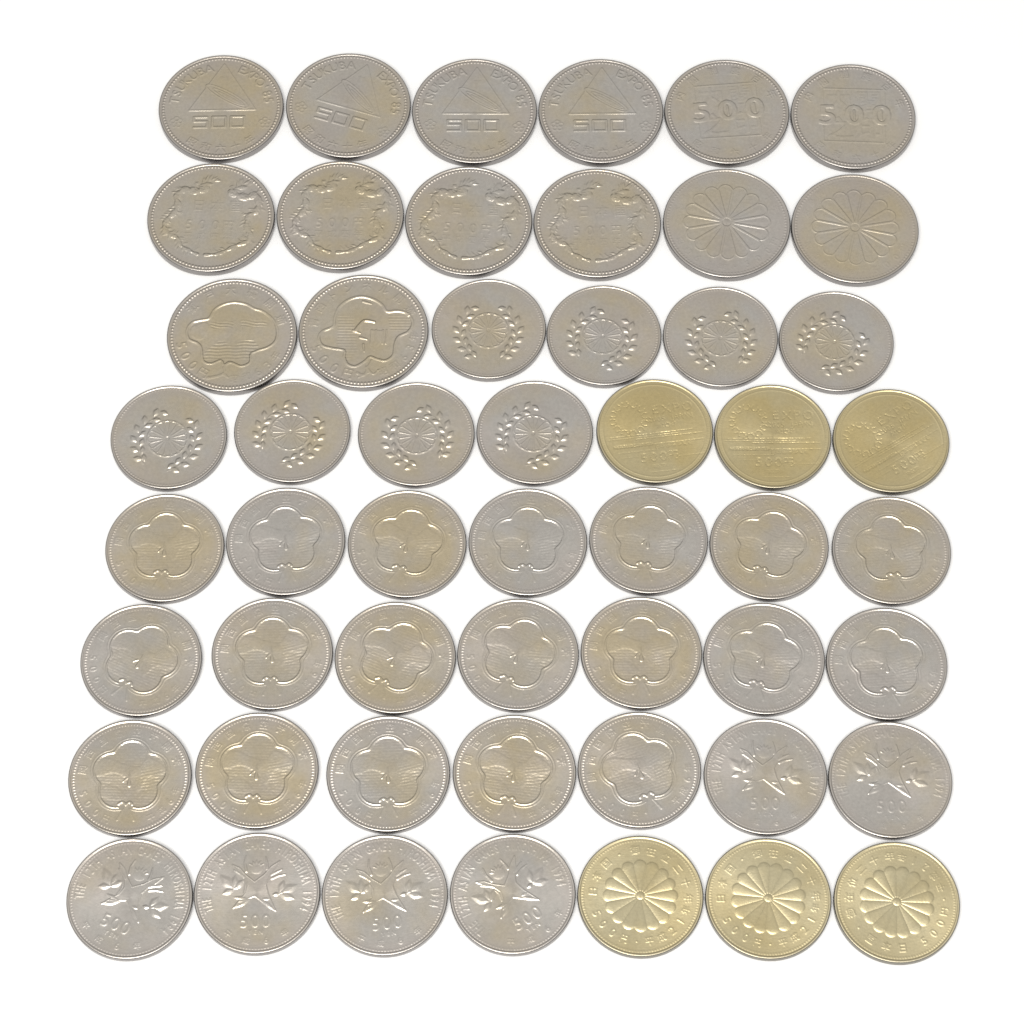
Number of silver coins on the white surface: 47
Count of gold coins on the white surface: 6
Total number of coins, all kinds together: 53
